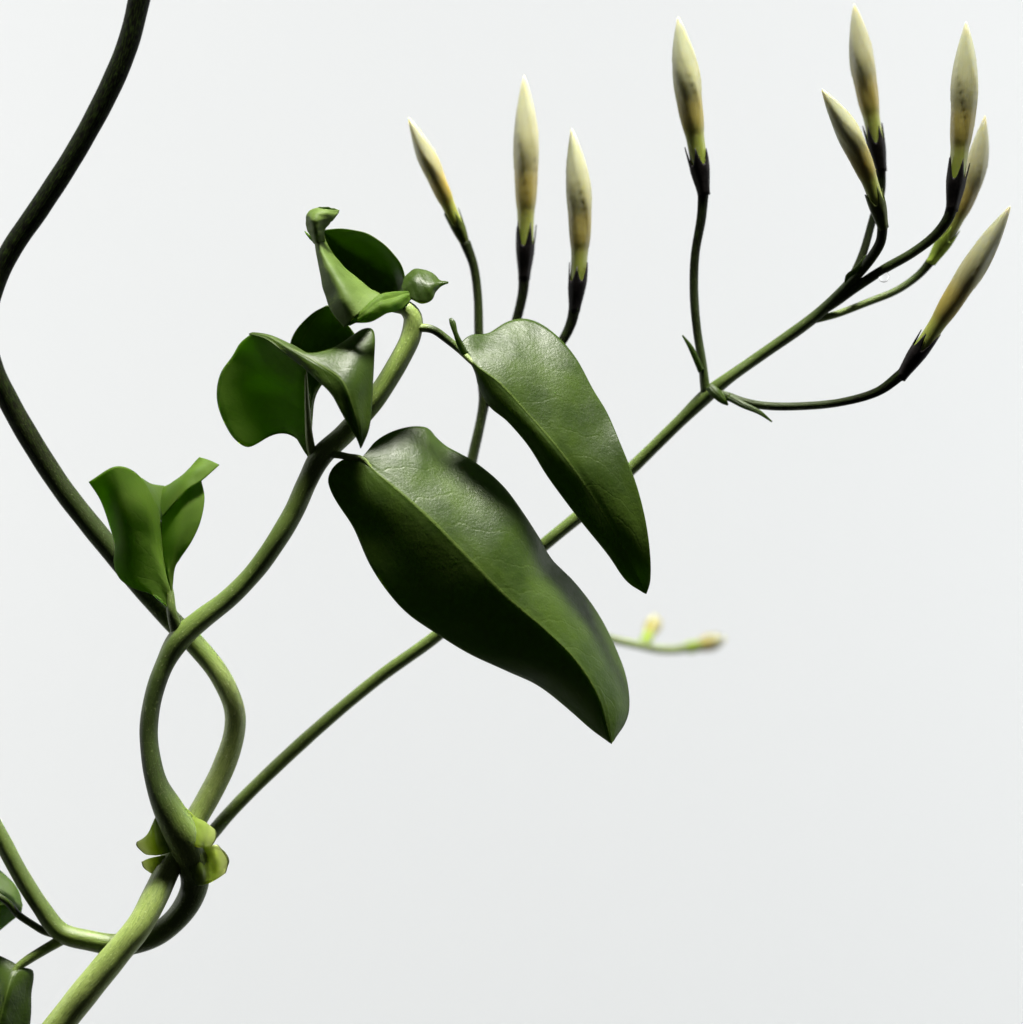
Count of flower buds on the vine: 11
